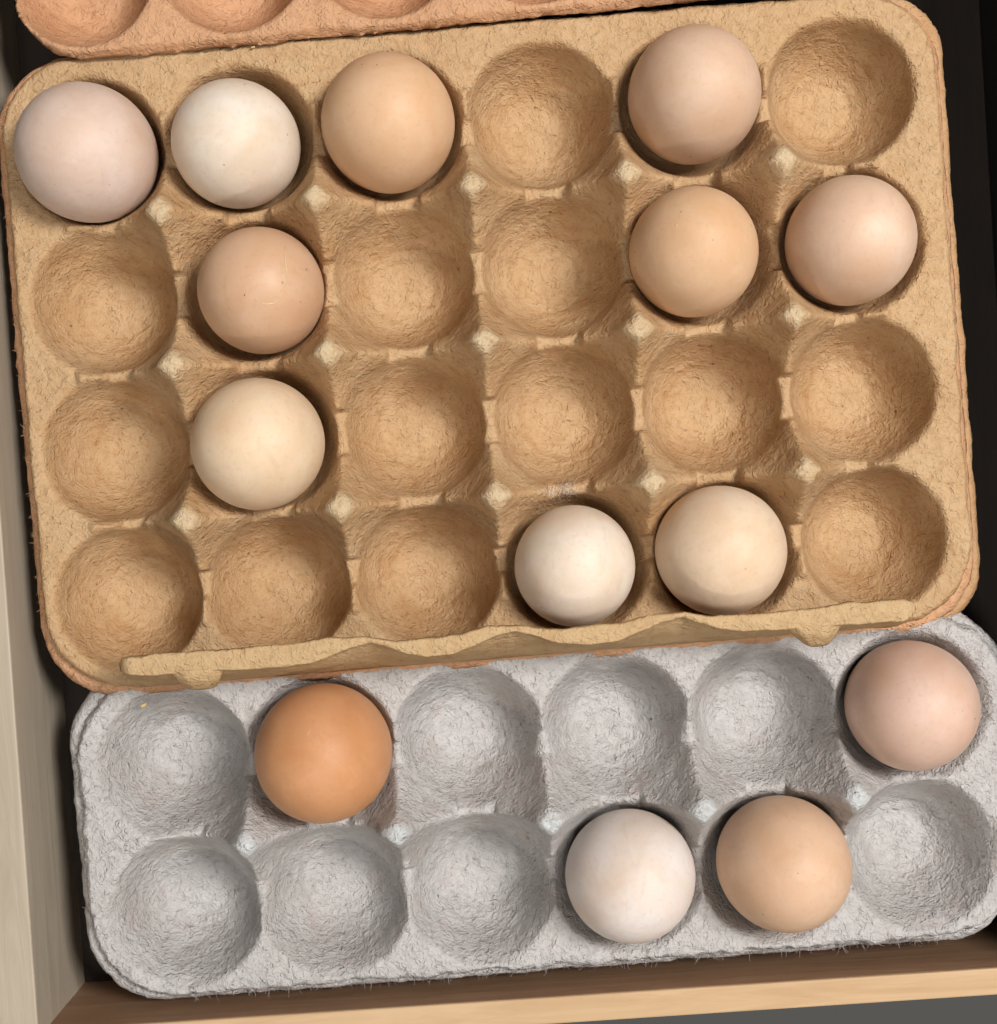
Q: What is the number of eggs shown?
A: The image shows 14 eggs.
